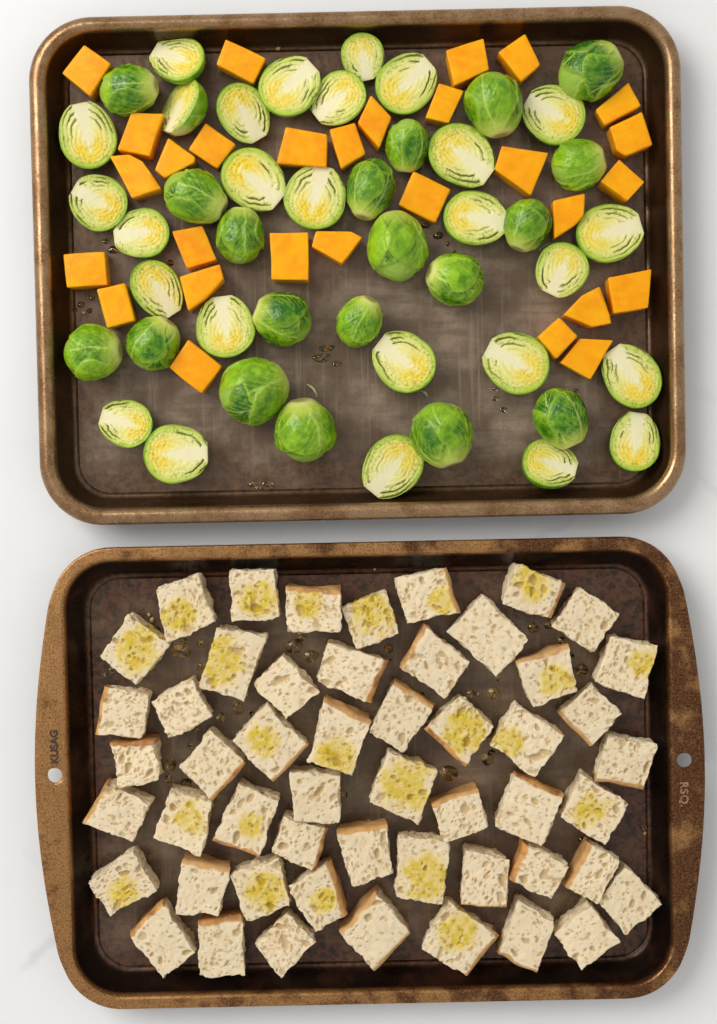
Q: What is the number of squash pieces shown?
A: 29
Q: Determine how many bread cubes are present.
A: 52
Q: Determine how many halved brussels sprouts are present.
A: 27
